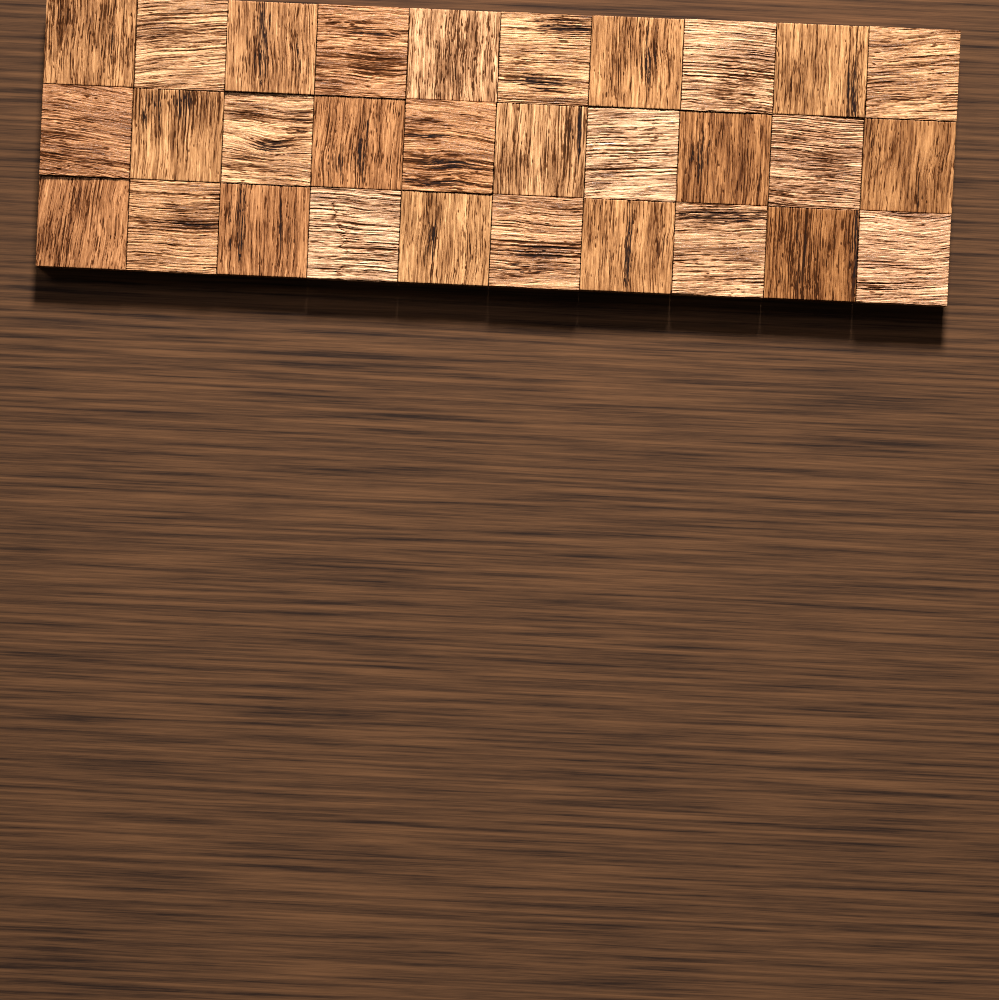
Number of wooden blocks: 30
